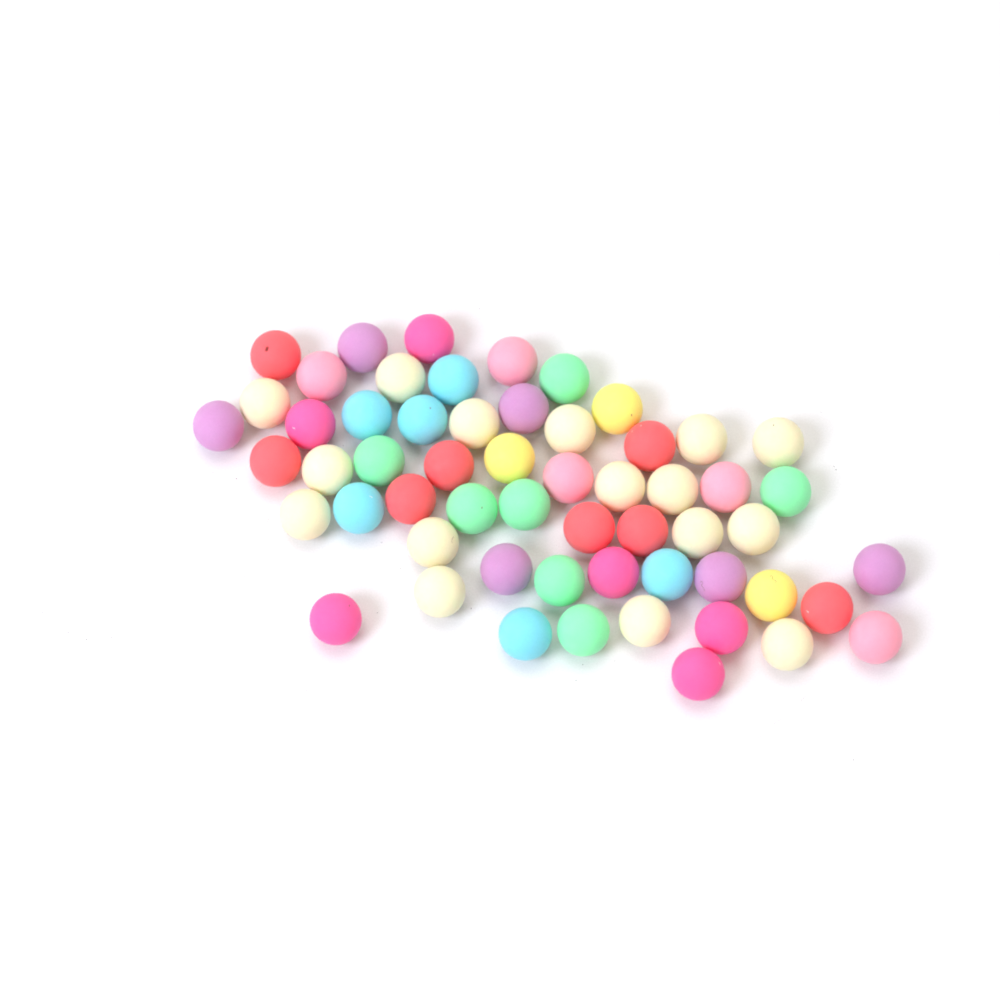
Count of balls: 57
